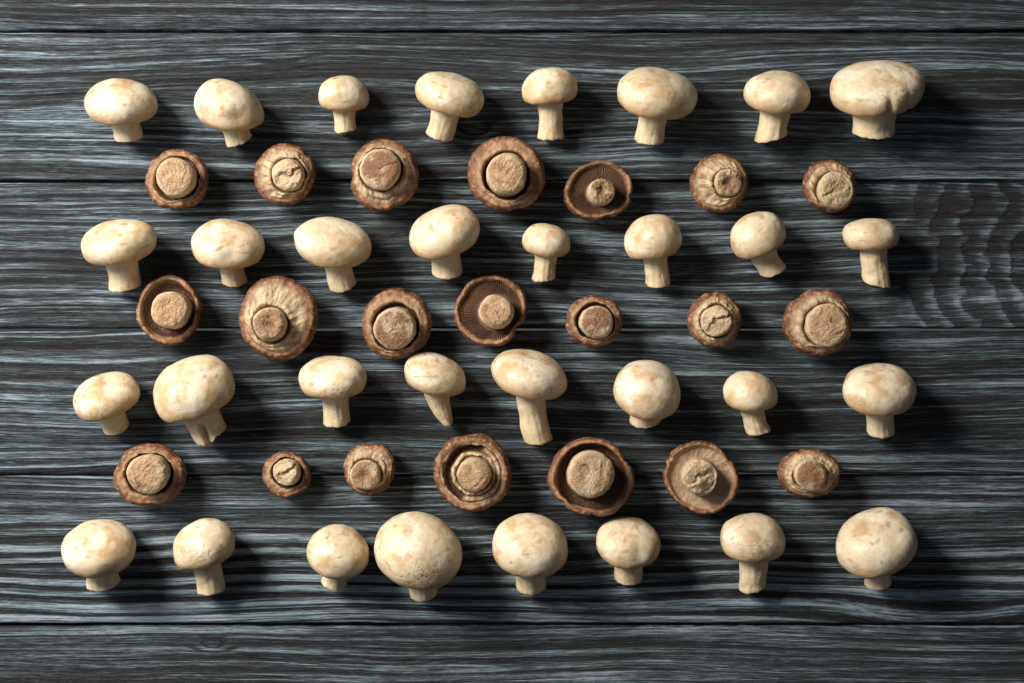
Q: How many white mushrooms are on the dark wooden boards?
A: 32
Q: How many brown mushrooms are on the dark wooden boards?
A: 21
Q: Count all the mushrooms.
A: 53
